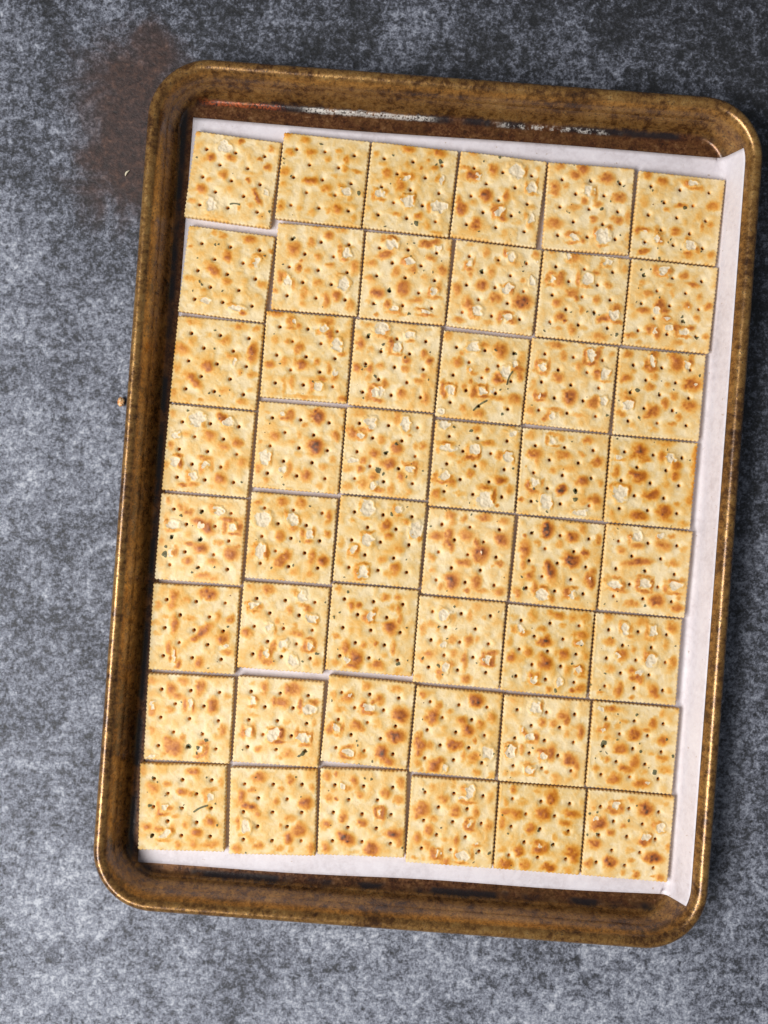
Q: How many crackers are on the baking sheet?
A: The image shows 48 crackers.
